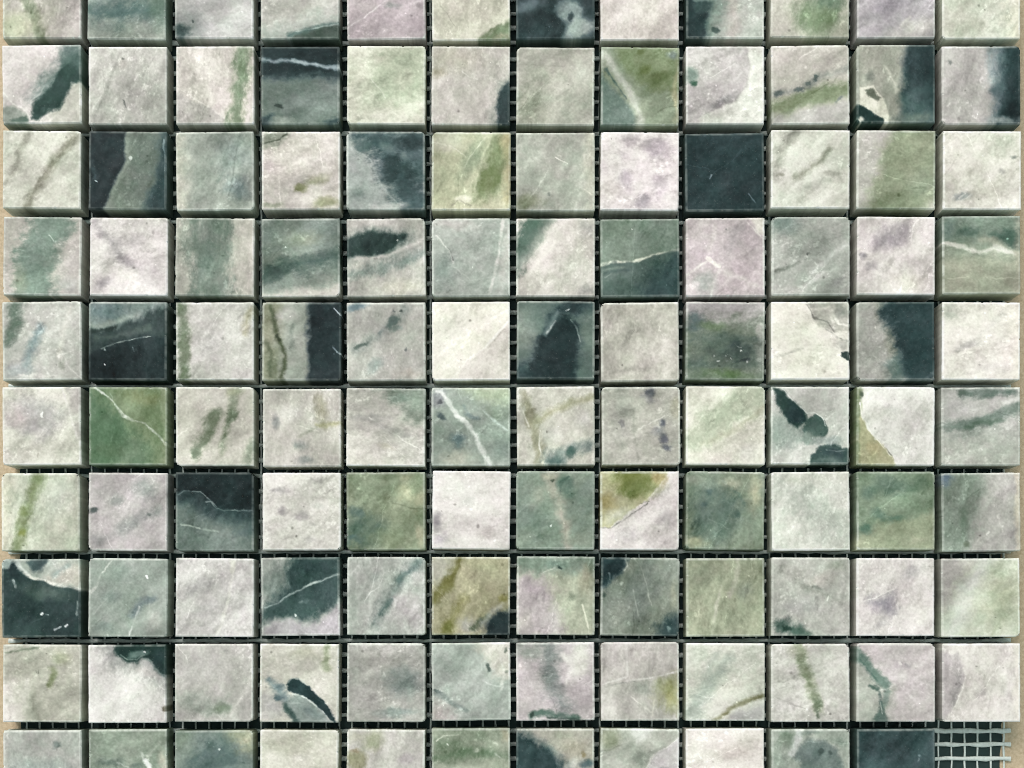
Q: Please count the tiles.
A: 119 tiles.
